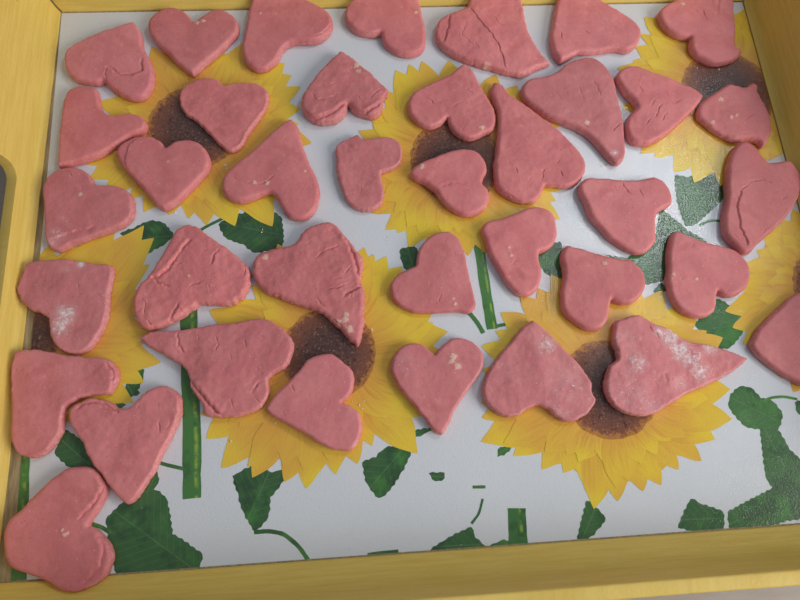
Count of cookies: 38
